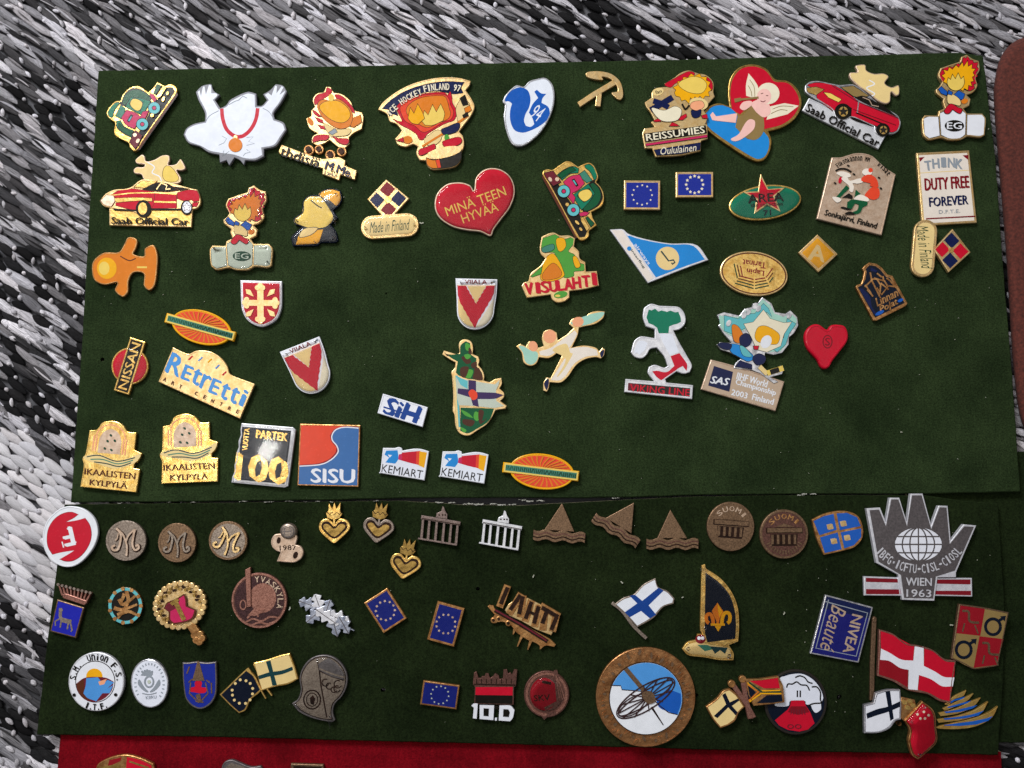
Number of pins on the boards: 93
